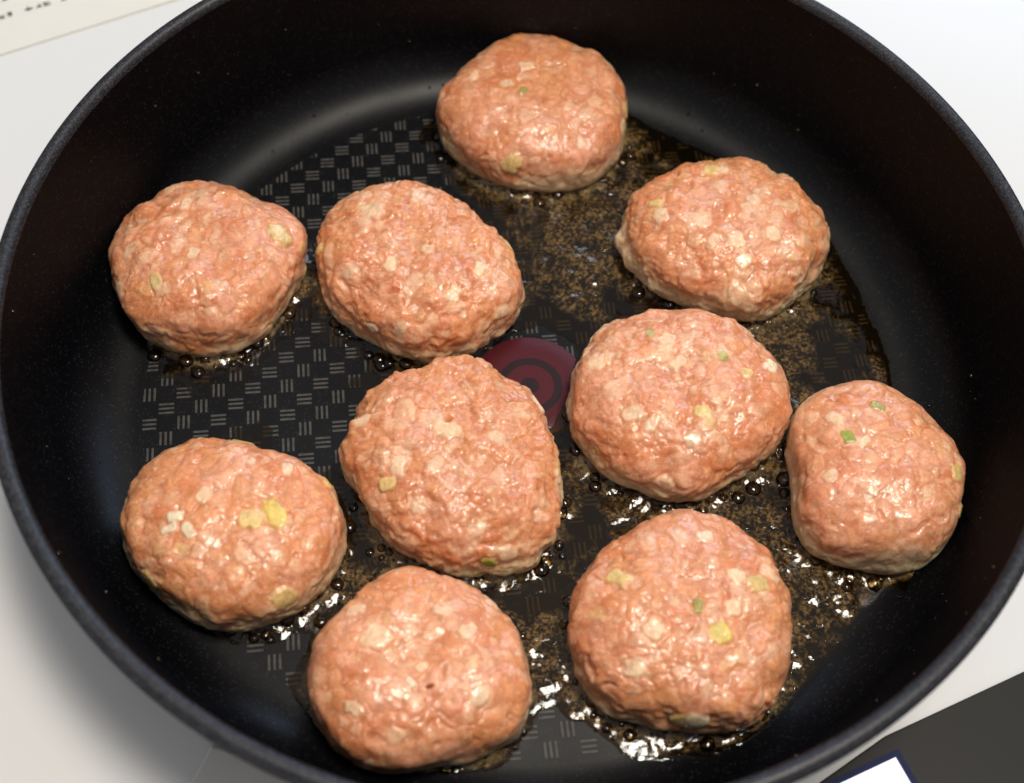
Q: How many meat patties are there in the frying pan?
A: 10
